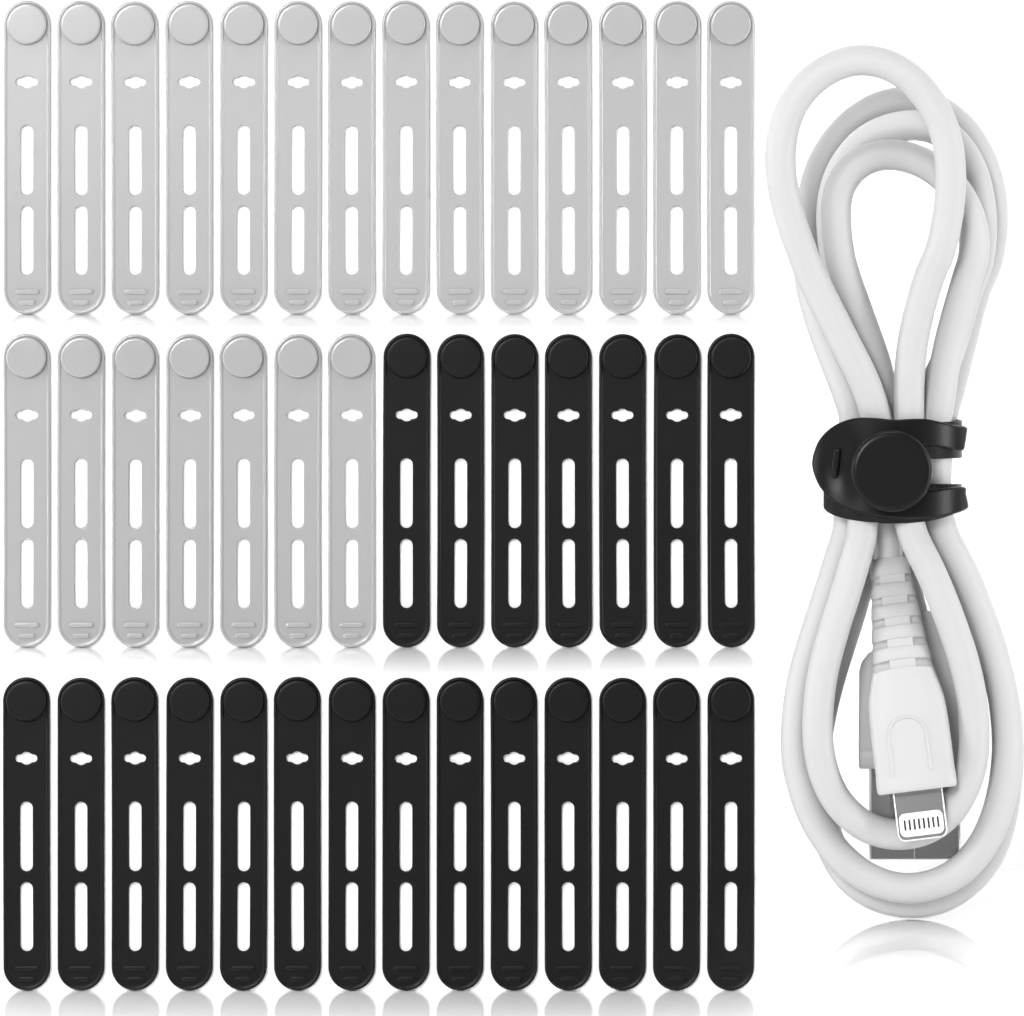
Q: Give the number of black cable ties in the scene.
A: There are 22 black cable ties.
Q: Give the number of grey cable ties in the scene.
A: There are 21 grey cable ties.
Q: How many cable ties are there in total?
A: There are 43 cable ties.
